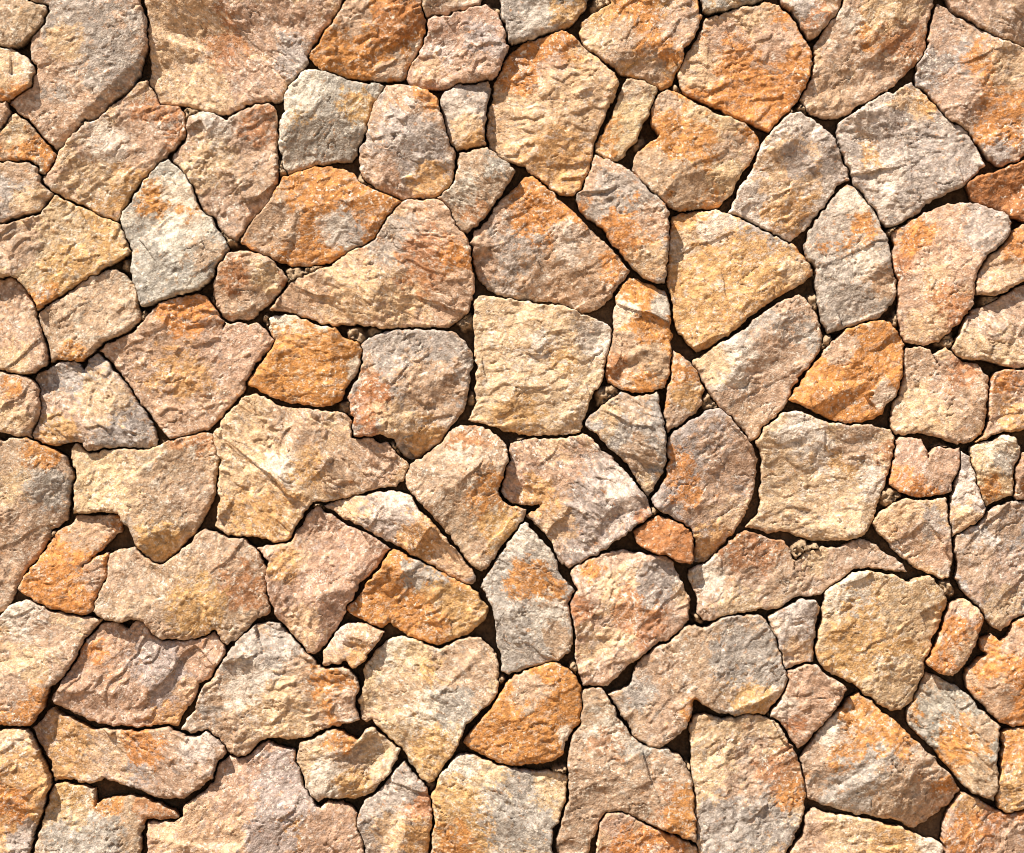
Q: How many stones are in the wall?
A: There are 106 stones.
